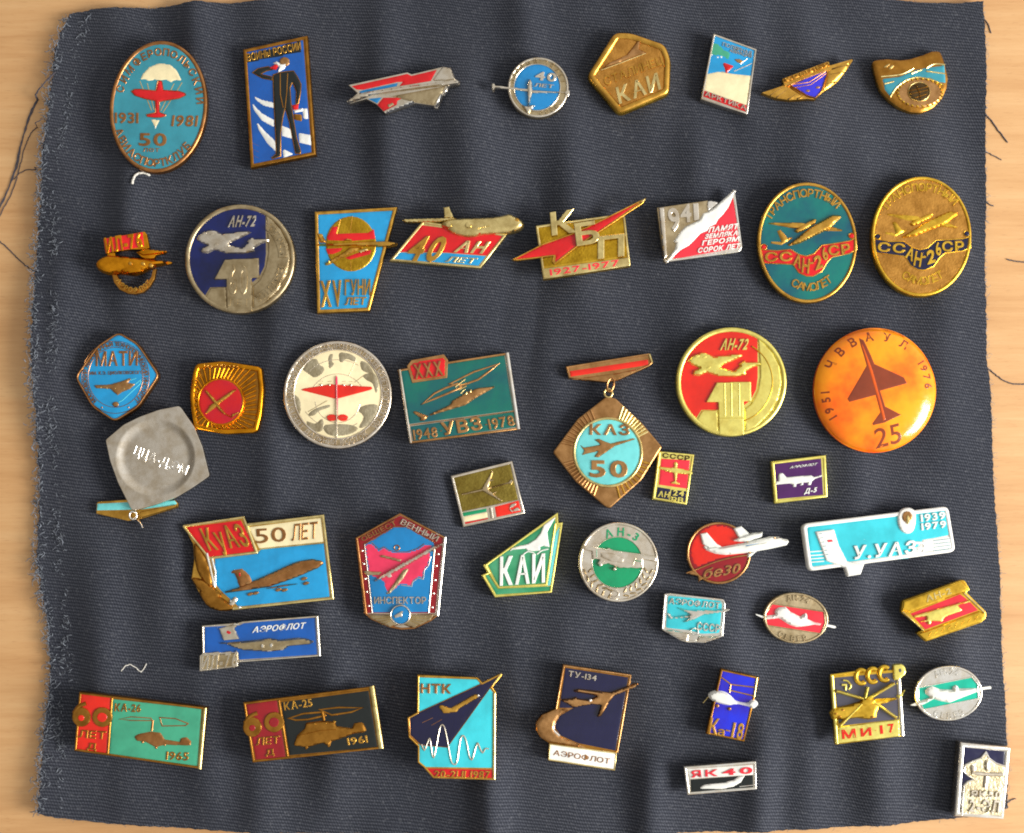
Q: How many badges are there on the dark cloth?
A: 46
